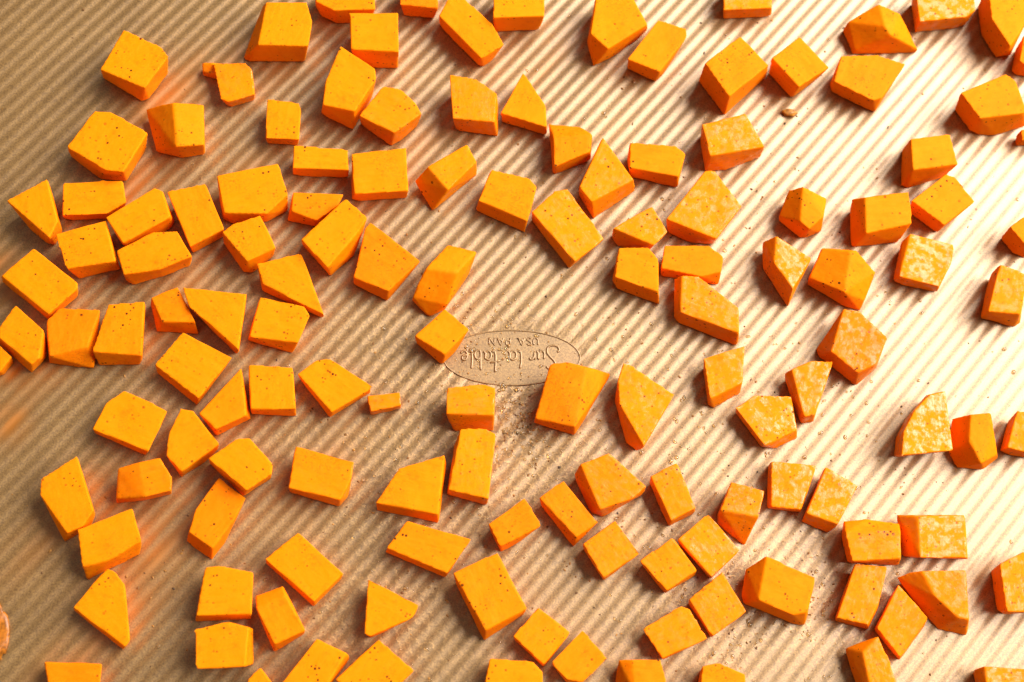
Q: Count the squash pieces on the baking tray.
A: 135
